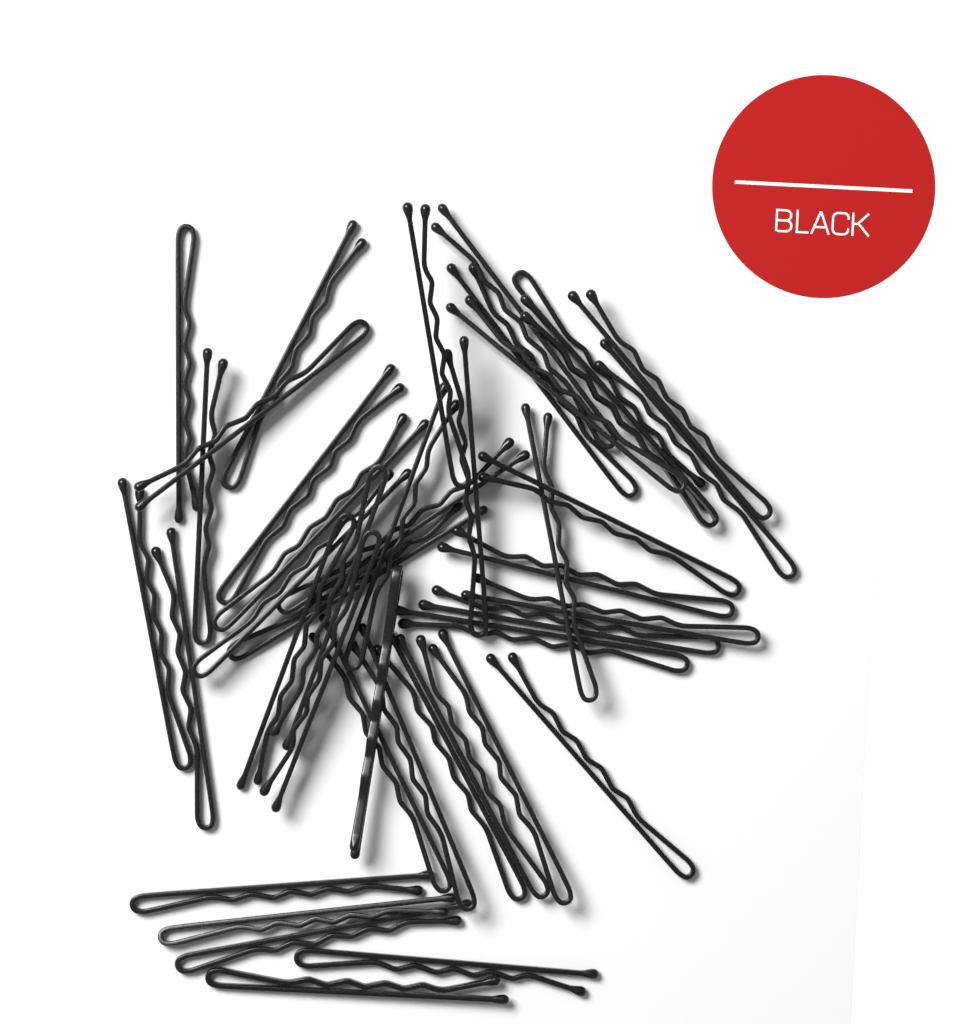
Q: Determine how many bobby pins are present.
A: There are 42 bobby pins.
